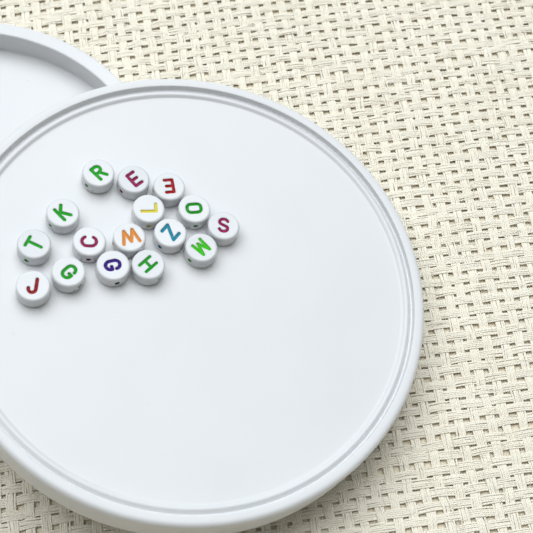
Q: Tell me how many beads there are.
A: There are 16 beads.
